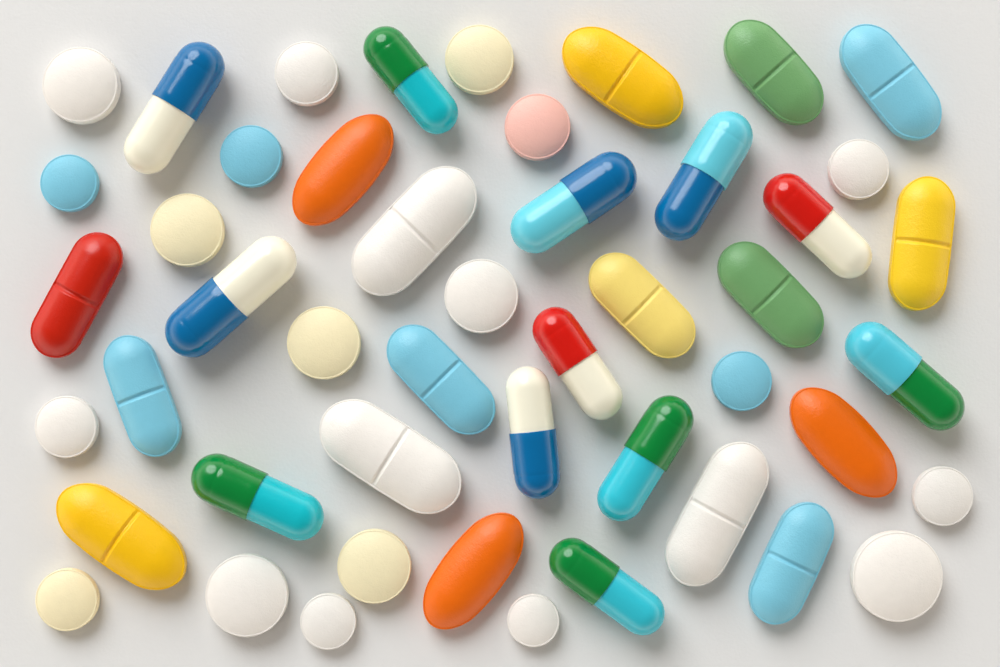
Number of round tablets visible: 19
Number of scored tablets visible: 14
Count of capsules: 12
